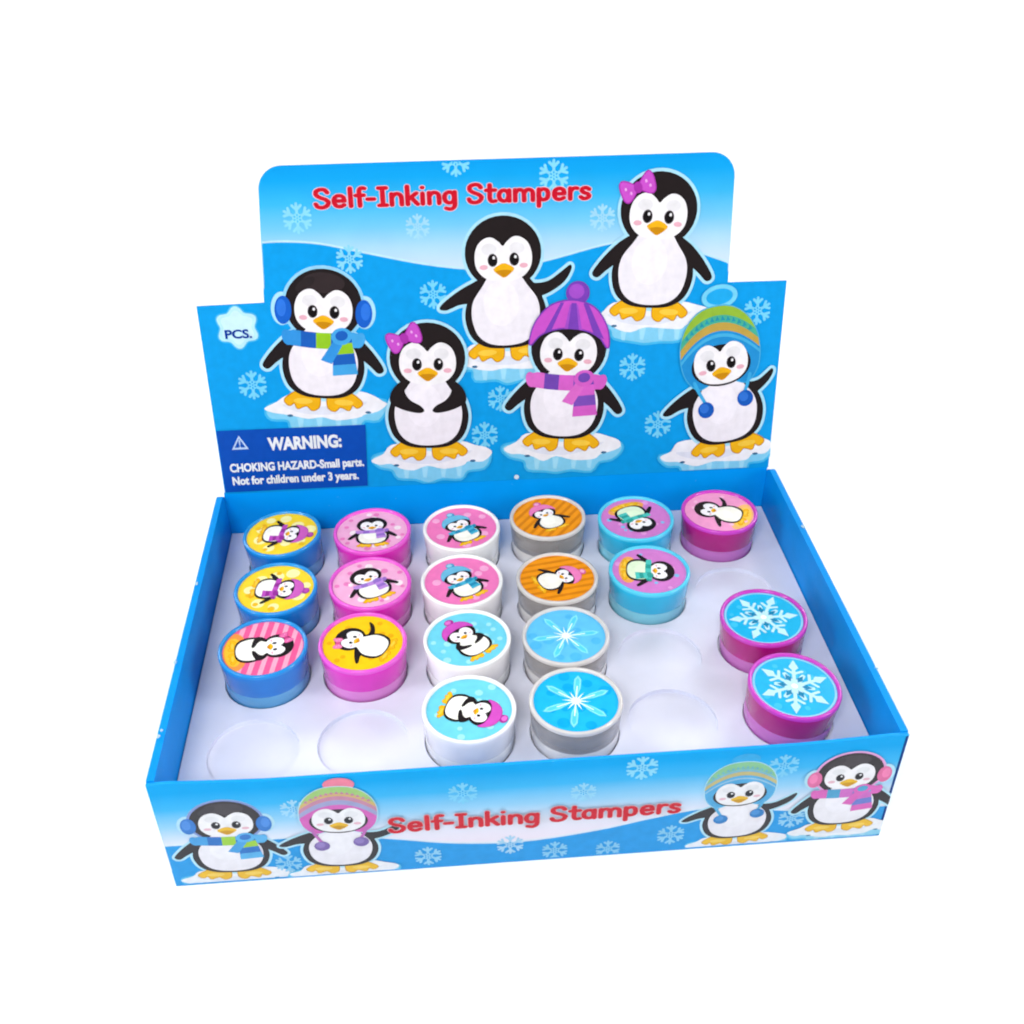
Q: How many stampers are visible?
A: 19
